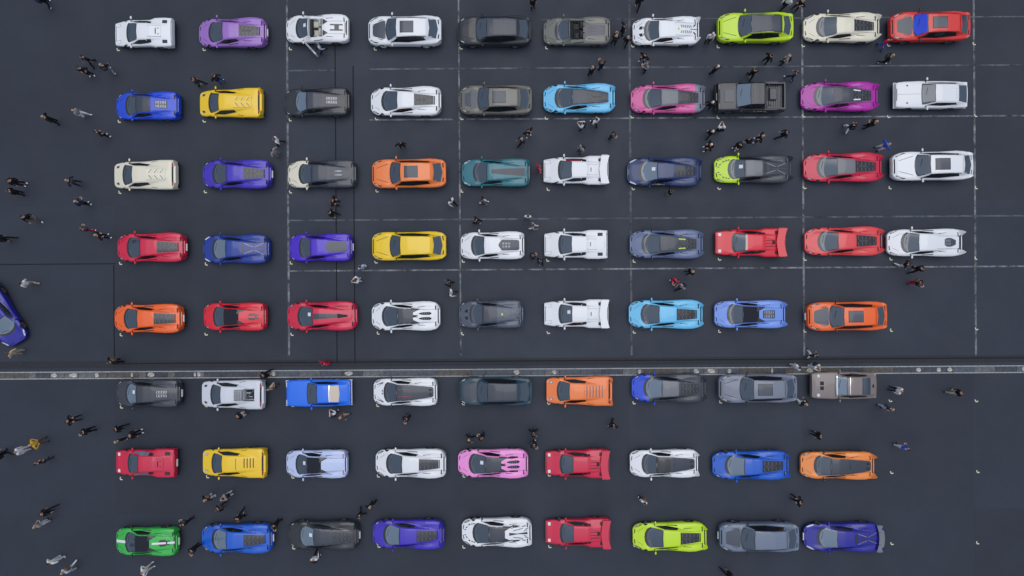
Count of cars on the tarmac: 77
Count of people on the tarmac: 129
